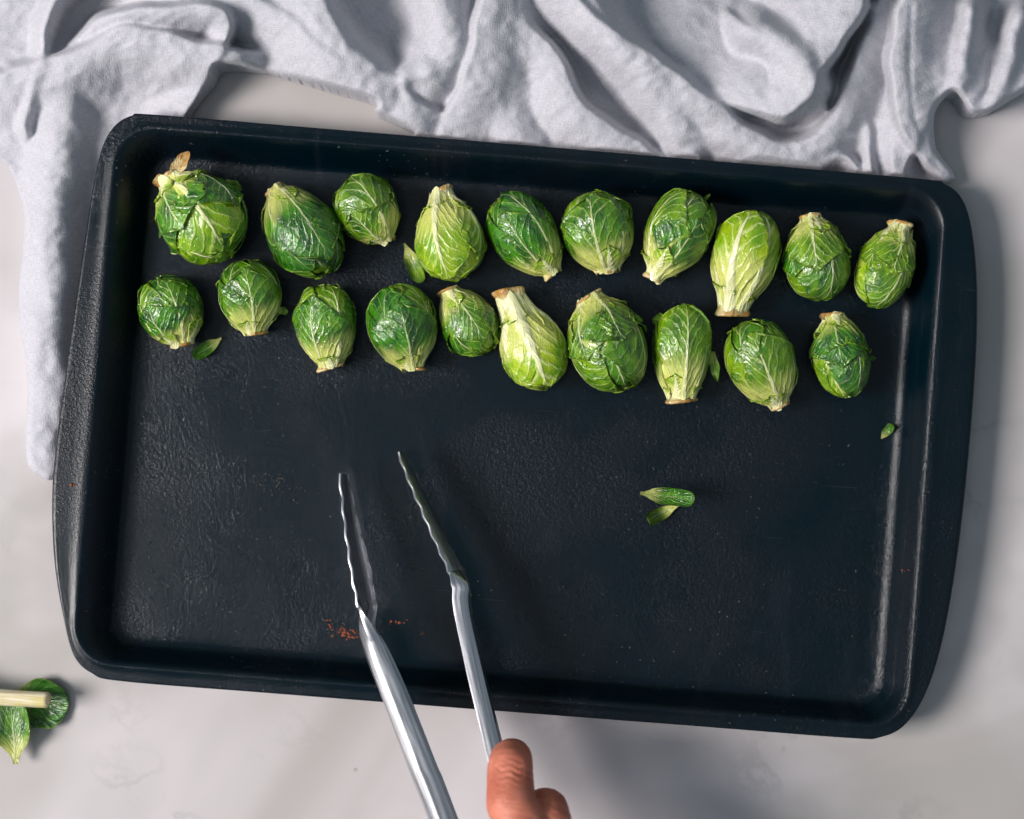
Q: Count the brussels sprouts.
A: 20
